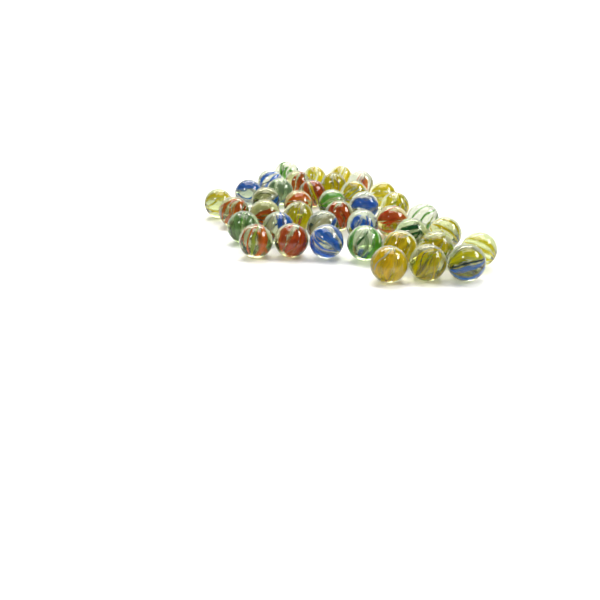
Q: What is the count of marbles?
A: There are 40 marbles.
